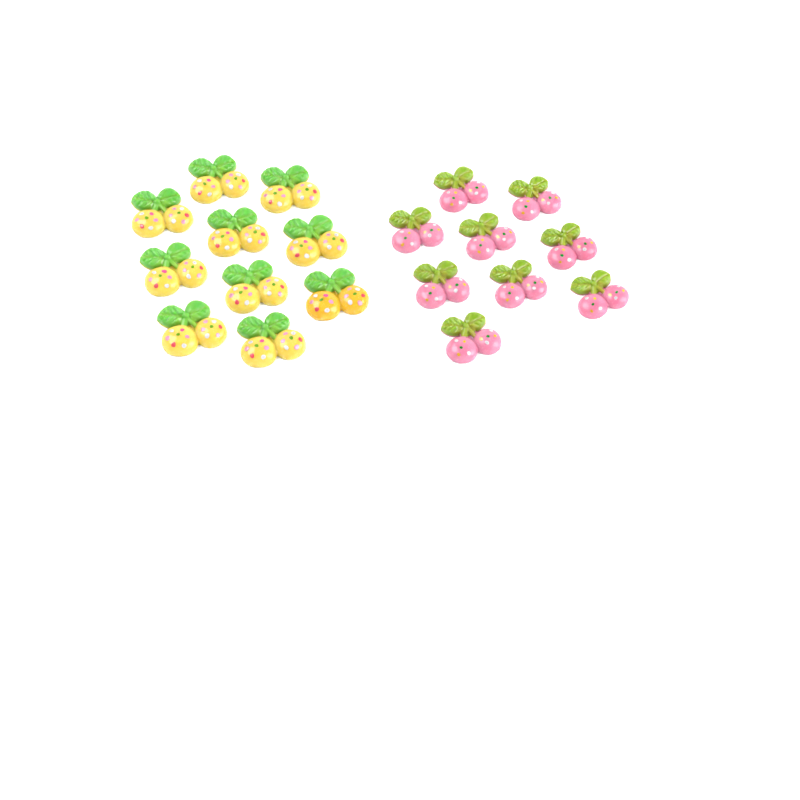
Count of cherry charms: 19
